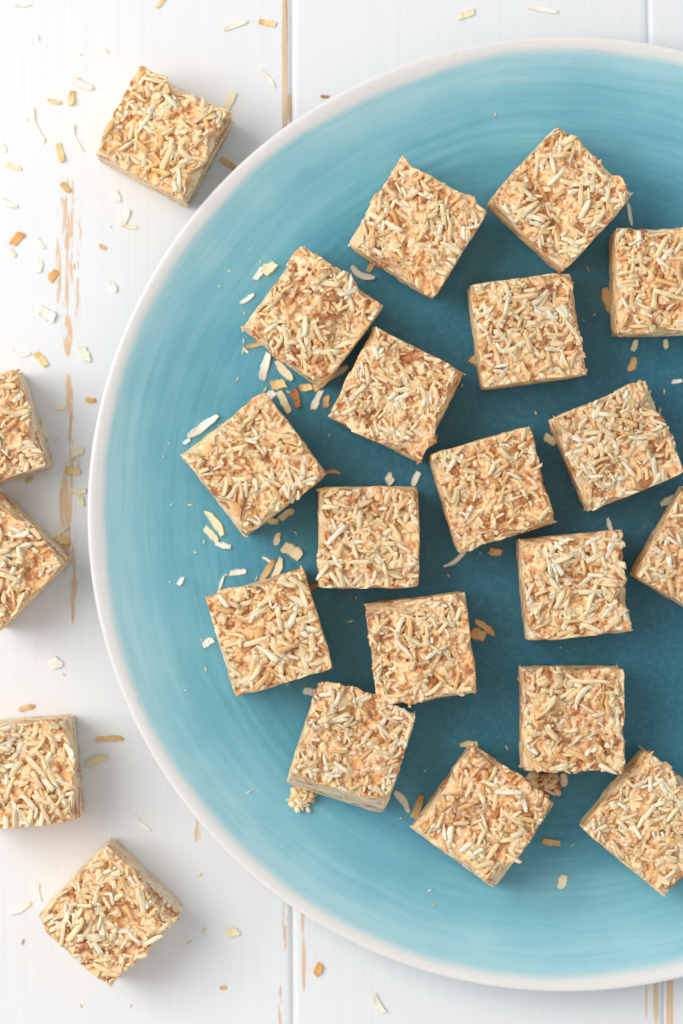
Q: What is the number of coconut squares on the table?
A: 23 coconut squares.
